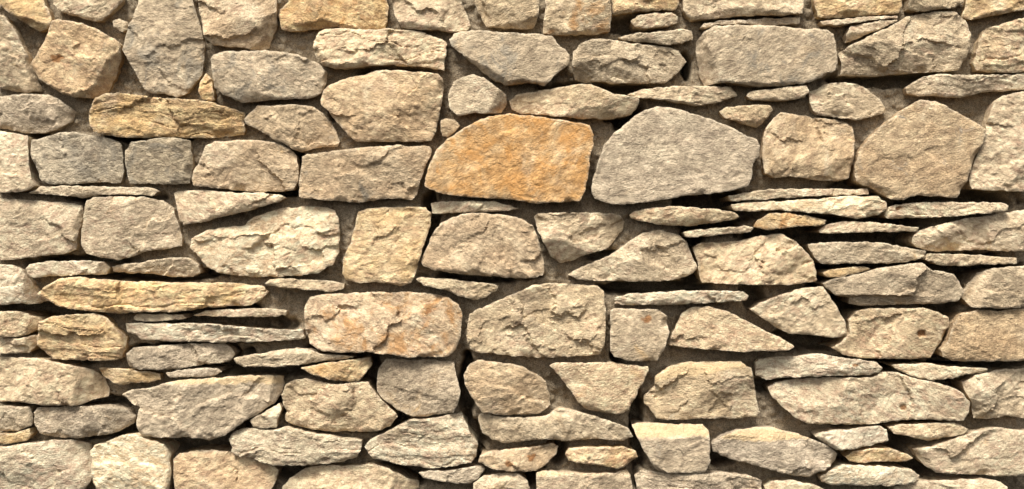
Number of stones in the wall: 137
